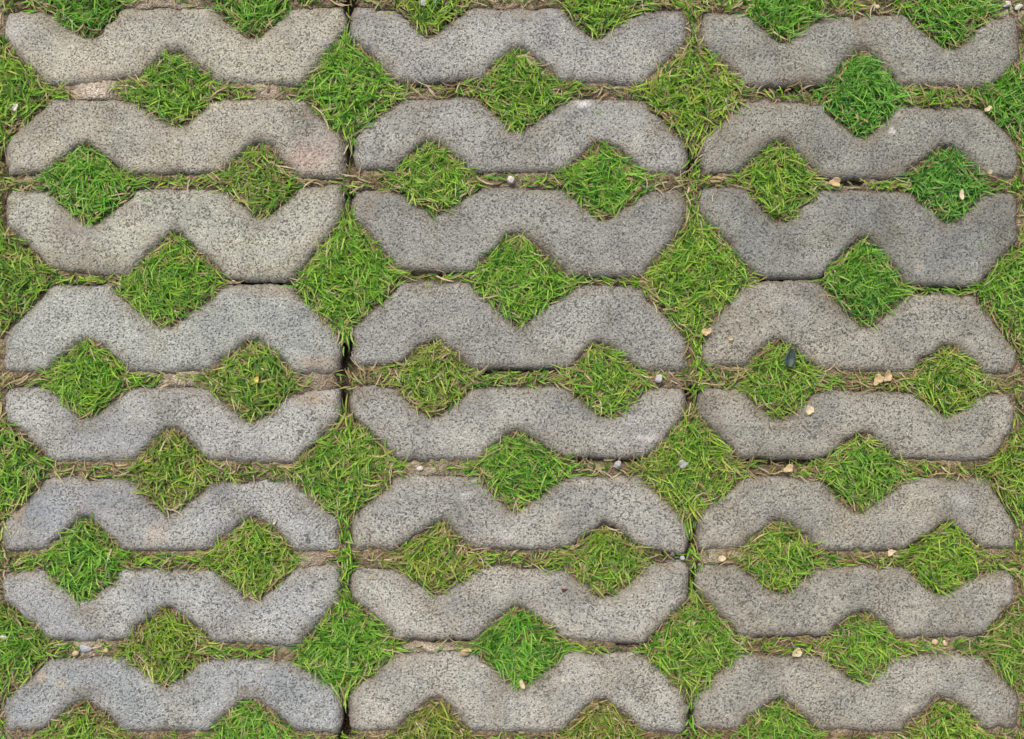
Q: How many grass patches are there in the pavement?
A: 58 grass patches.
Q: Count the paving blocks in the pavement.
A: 24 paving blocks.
